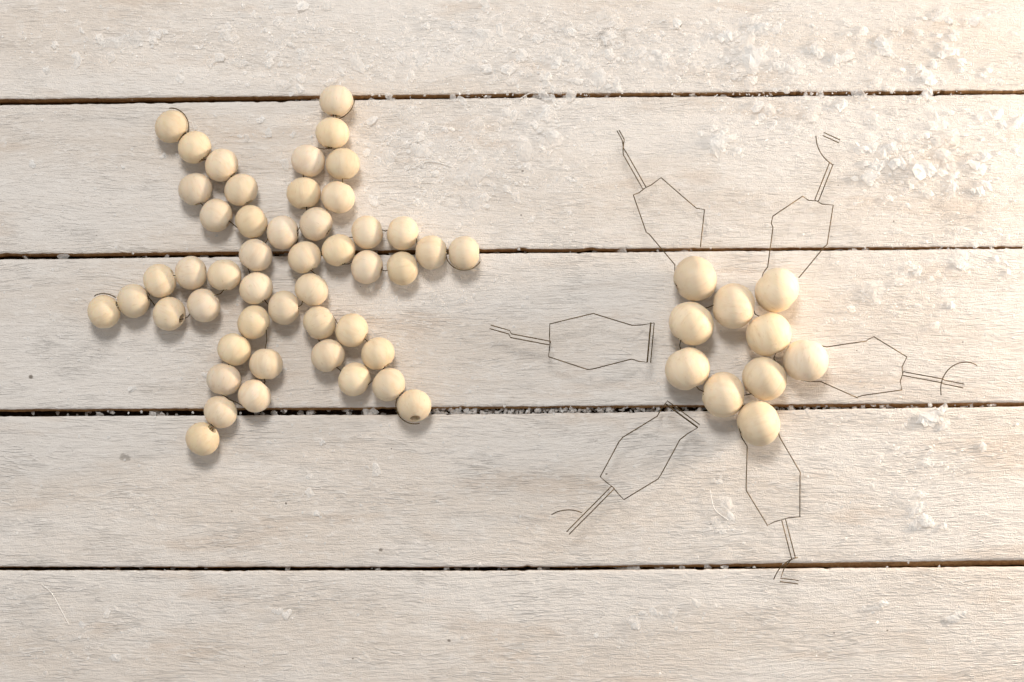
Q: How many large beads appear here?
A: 10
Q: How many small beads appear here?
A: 48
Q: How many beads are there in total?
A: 58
